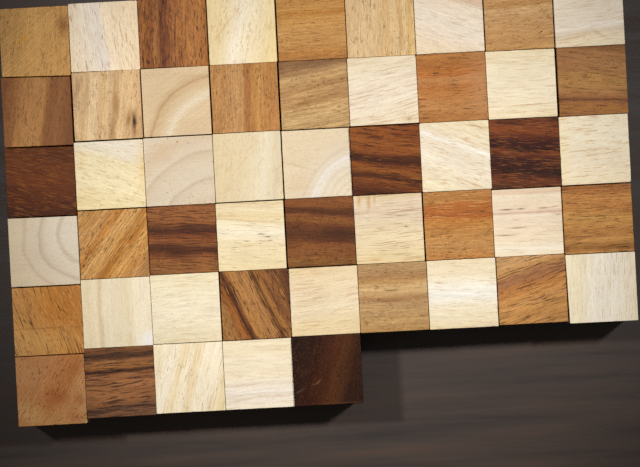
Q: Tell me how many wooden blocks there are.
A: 50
